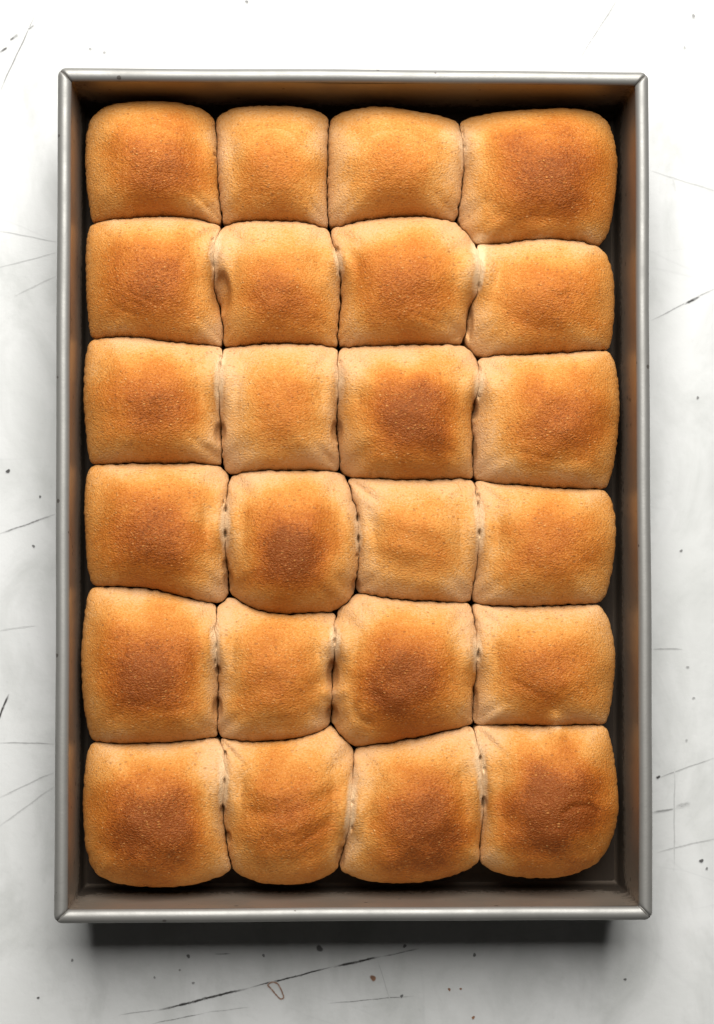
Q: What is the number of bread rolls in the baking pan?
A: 24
